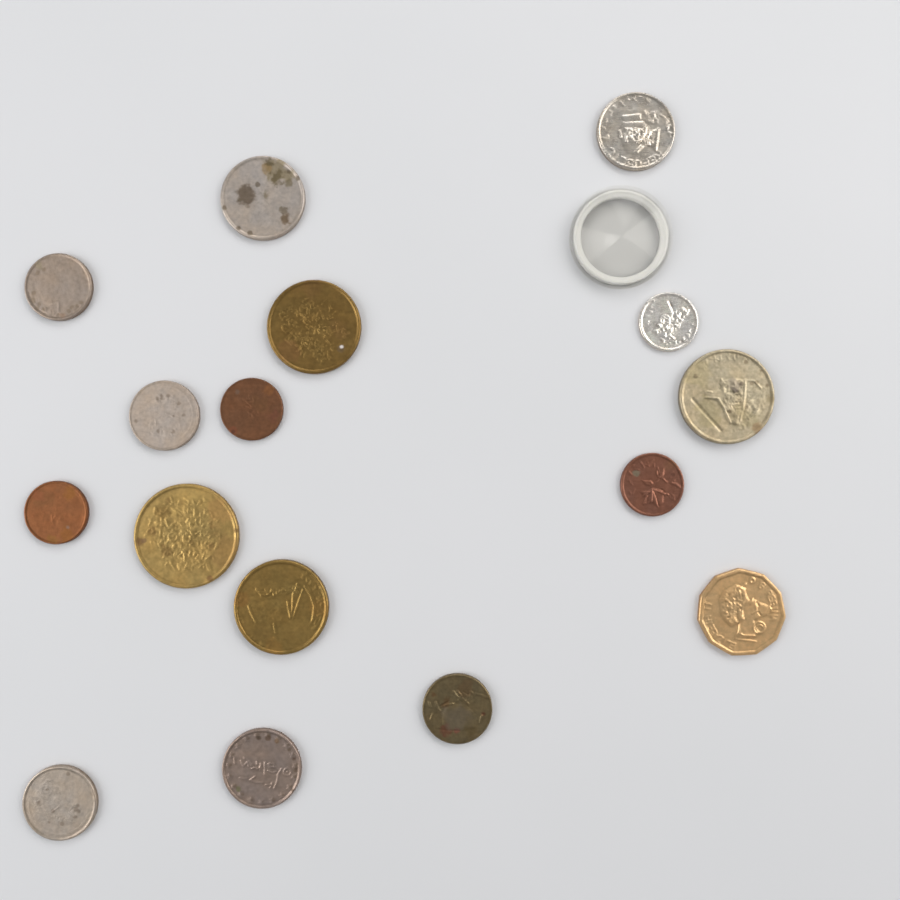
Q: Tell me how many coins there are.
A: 16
